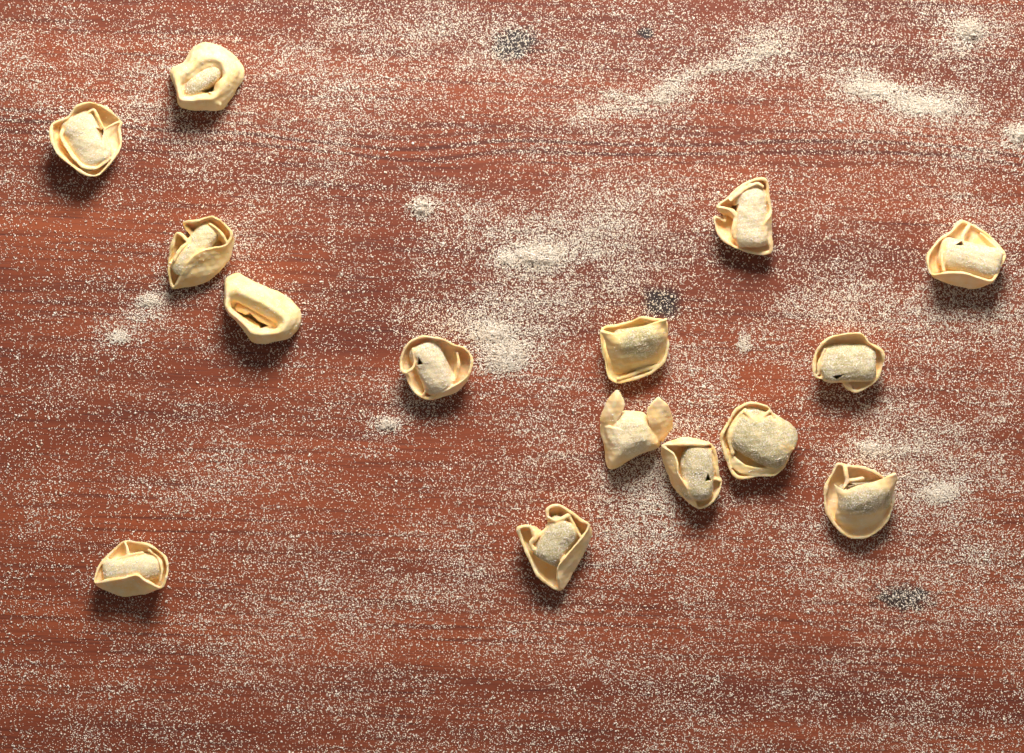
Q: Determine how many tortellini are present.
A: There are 15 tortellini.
